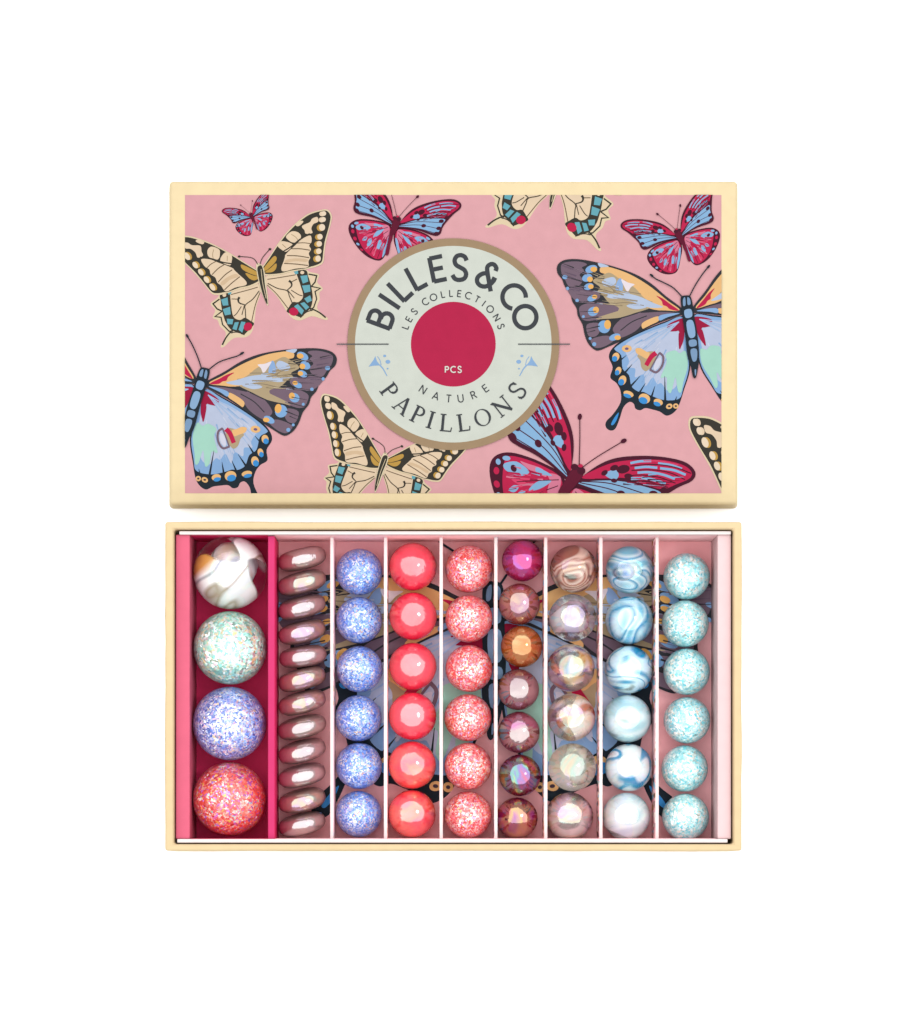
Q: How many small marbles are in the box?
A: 43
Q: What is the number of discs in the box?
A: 12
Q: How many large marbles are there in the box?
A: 4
